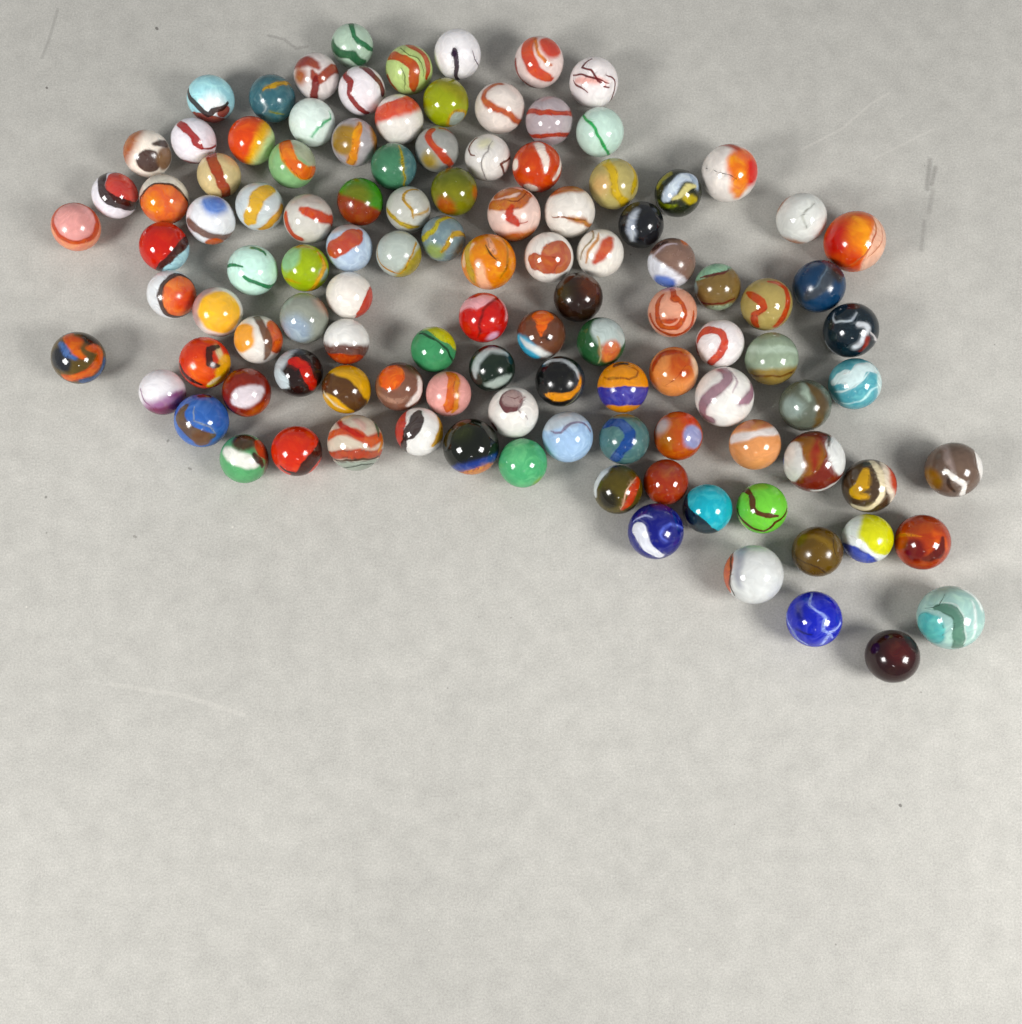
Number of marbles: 112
